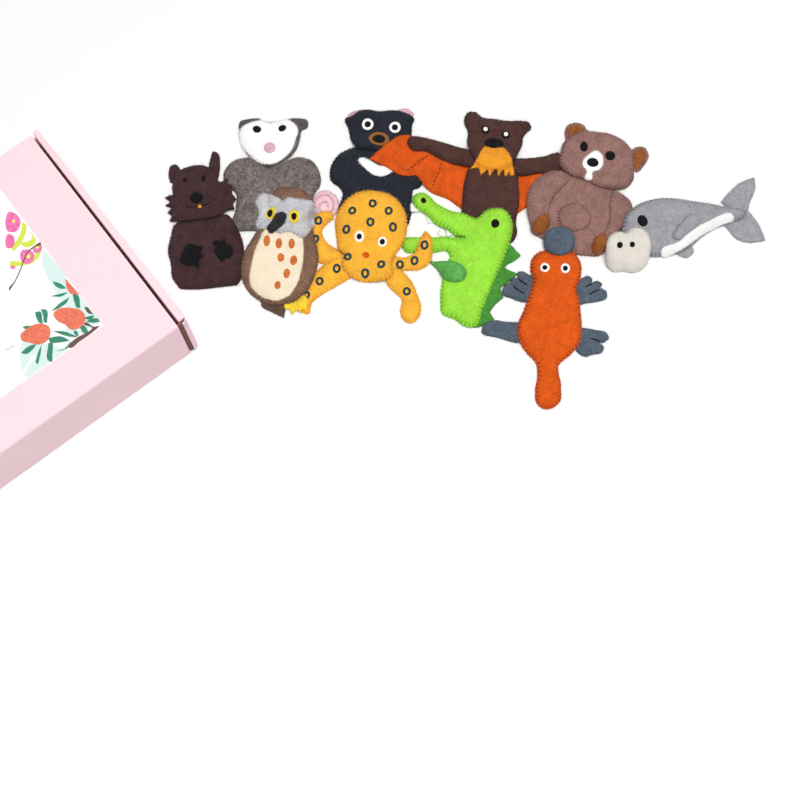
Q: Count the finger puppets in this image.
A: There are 10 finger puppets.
